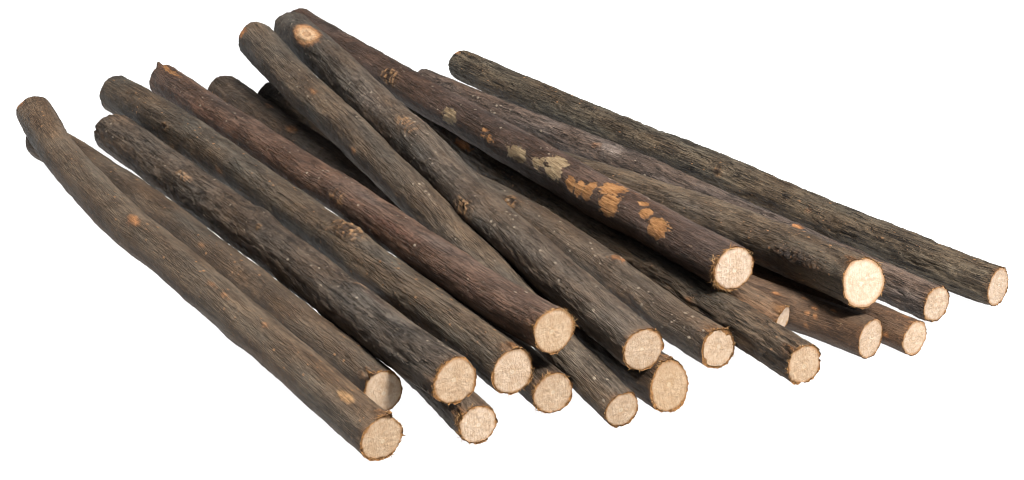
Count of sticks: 19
